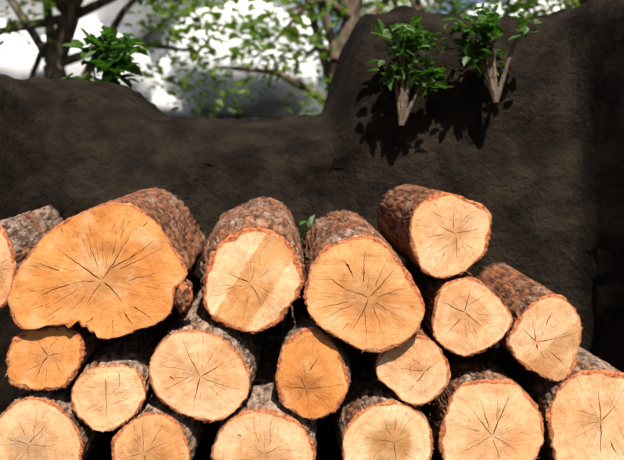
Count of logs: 18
